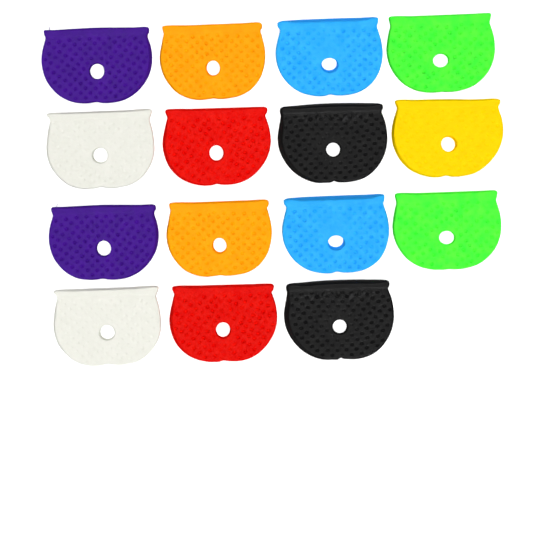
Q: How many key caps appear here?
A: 15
